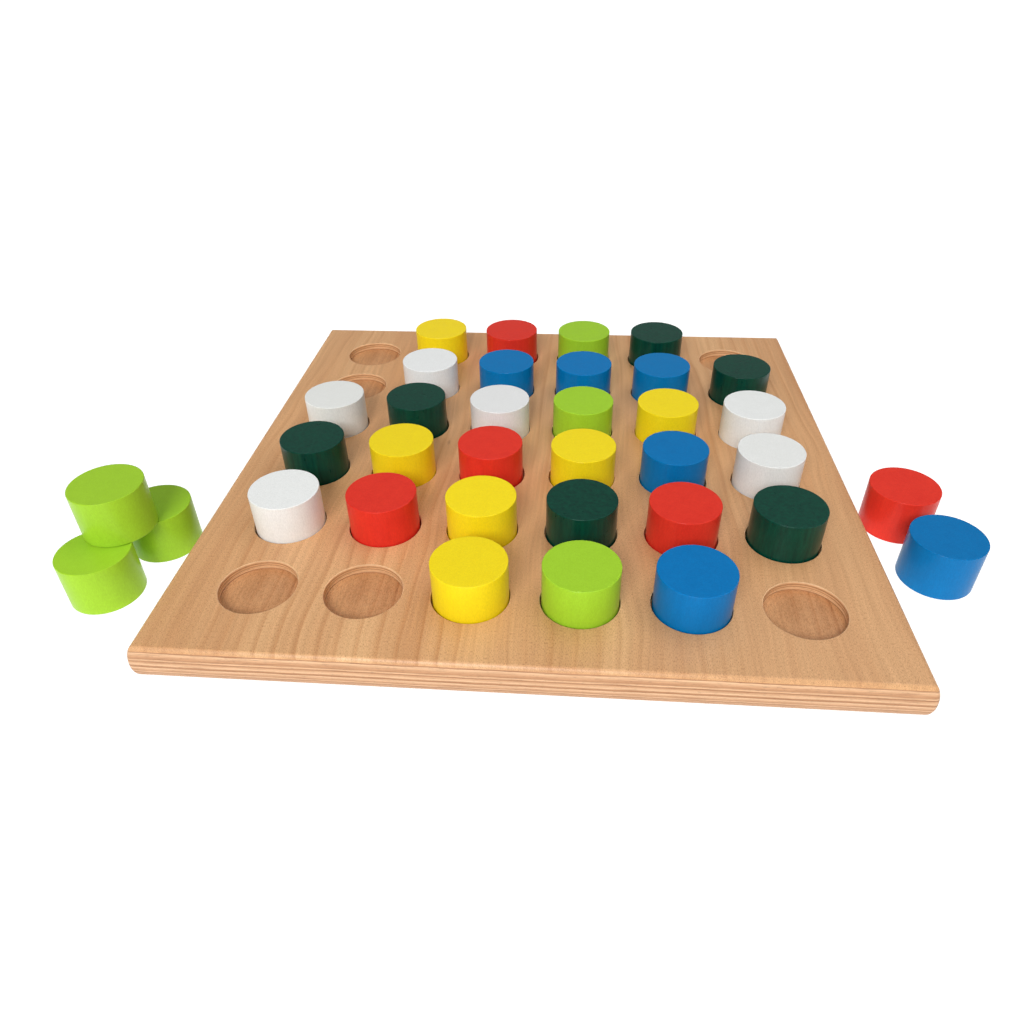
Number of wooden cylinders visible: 35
